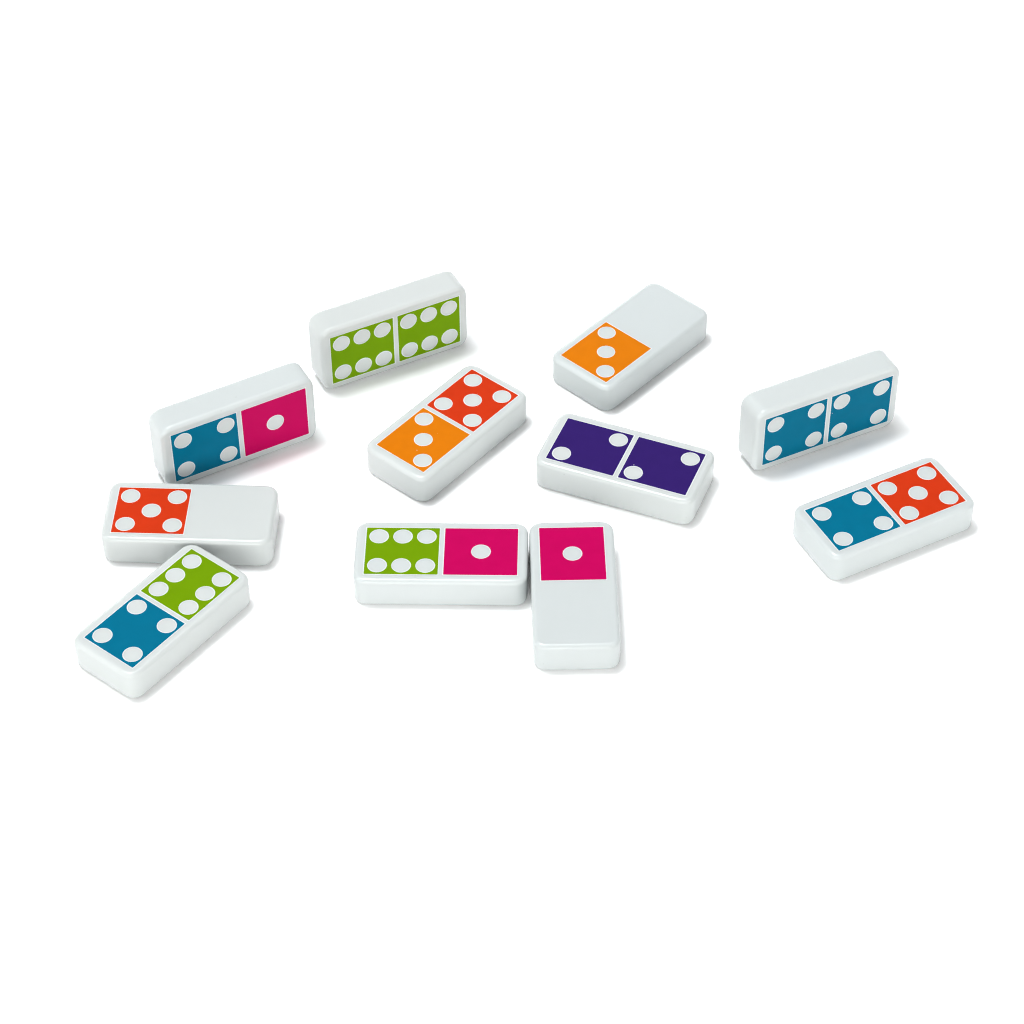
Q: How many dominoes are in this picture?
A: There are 11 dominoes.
